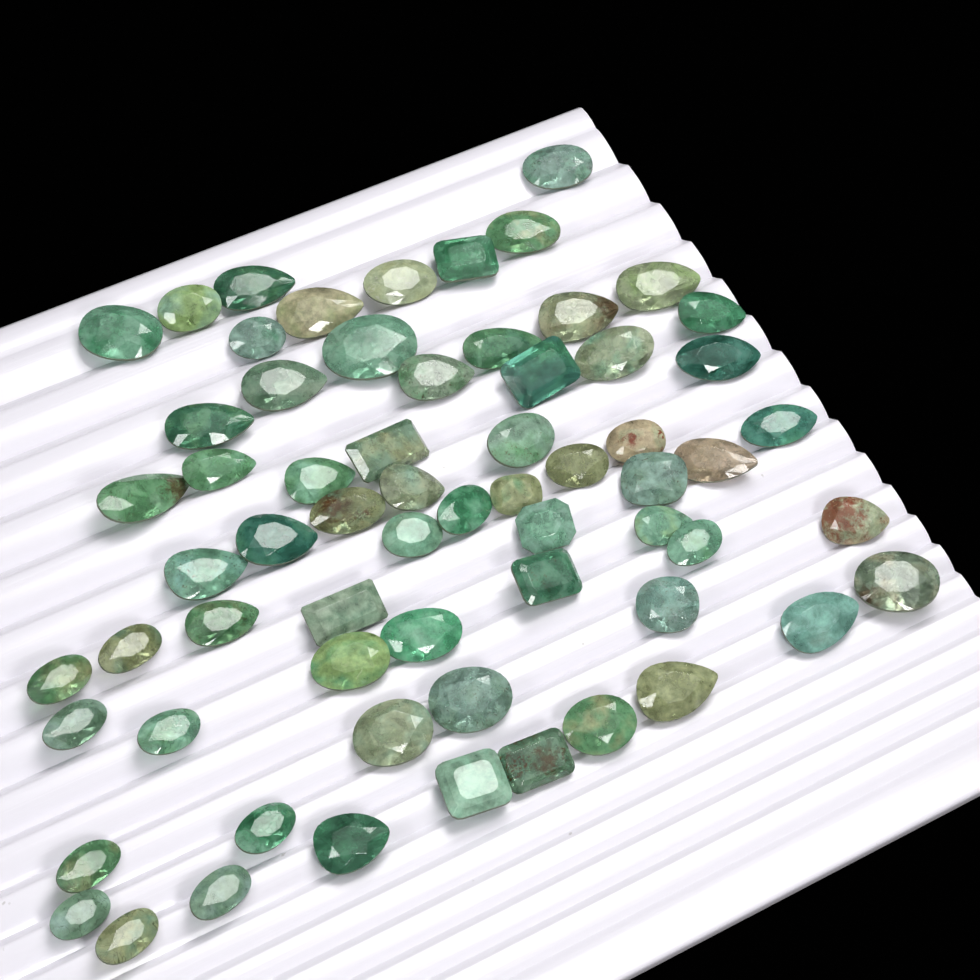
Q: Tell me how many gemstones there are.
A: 65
